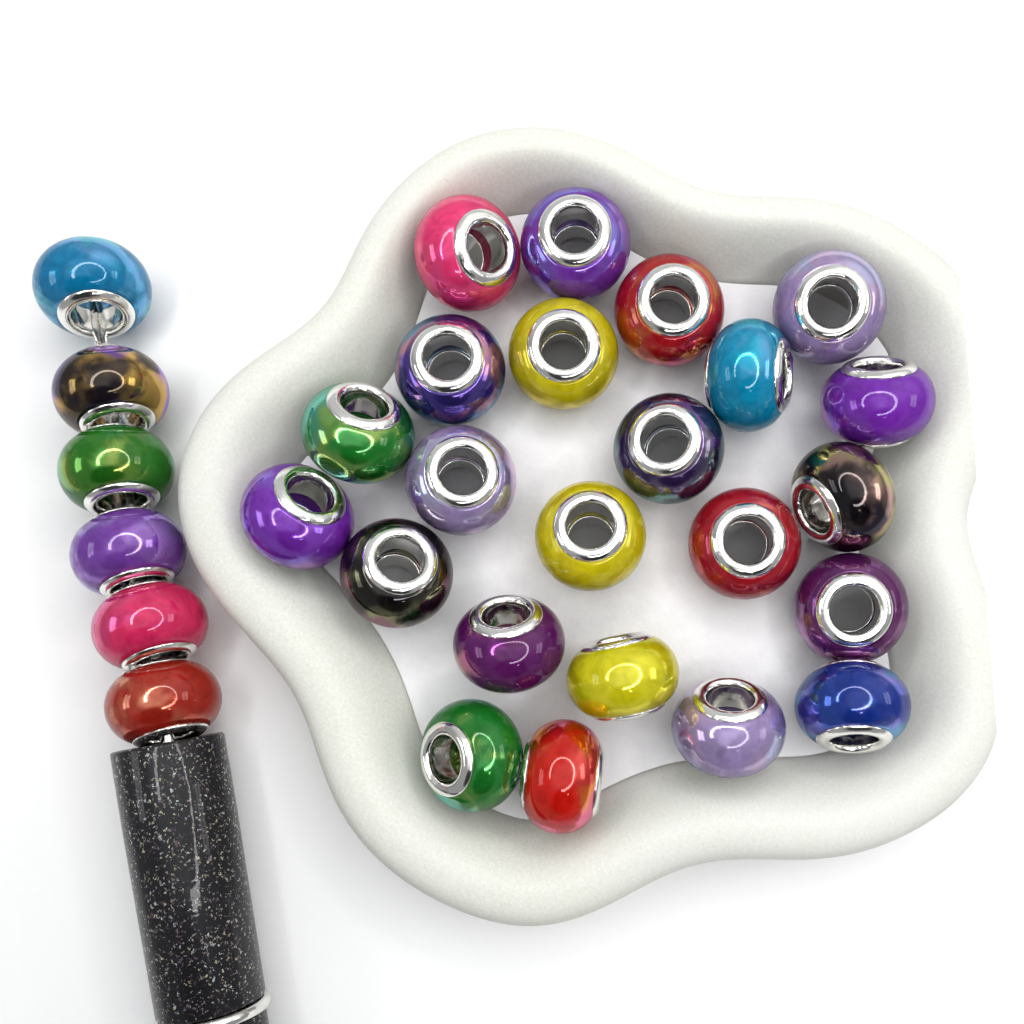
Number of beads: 29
